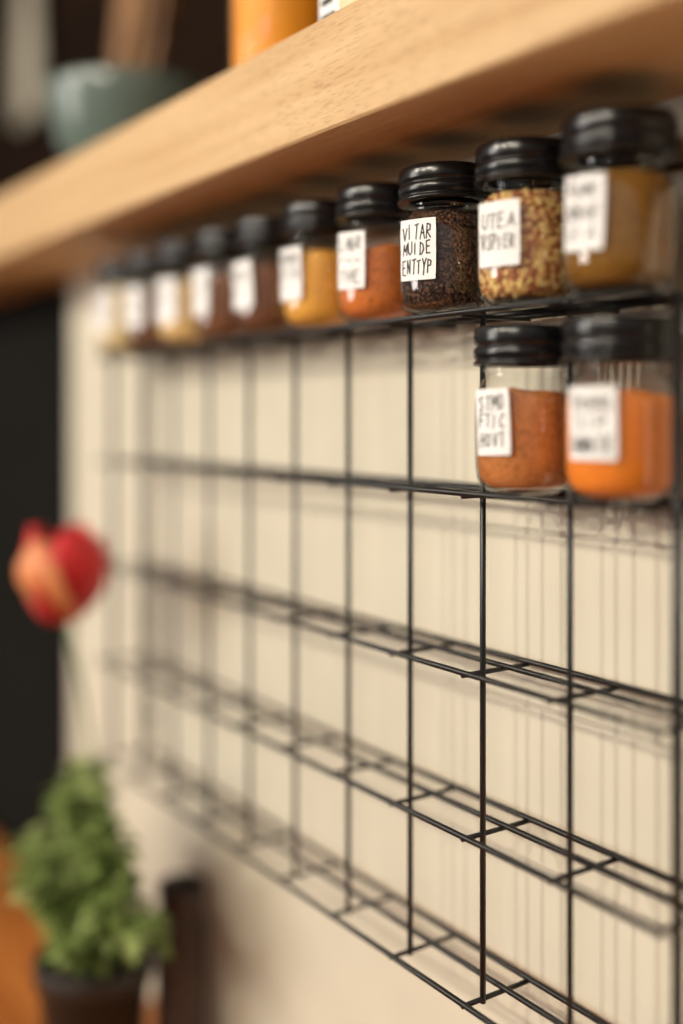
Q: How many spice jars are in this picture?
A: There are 12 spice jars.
